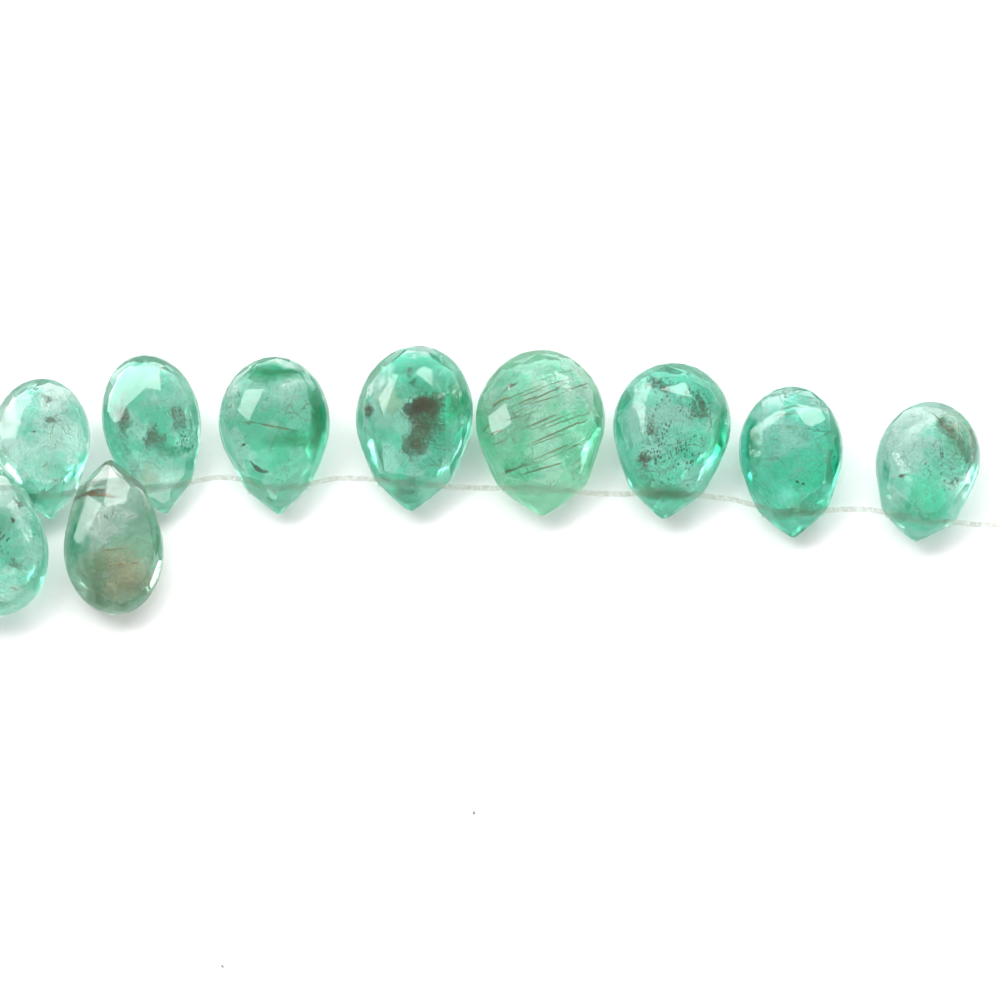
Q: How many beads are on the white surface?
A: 10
